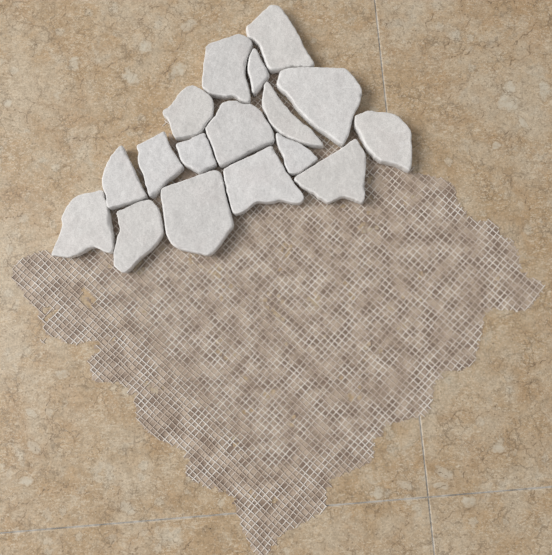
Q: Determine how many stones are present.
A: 17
